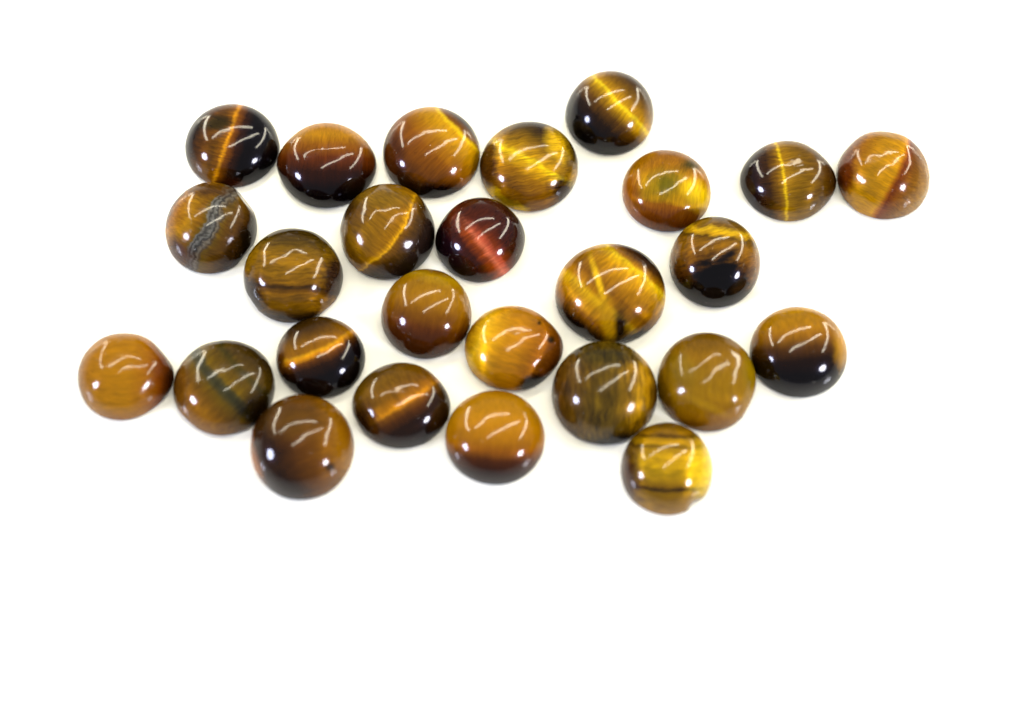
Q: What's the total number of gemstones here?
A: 26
